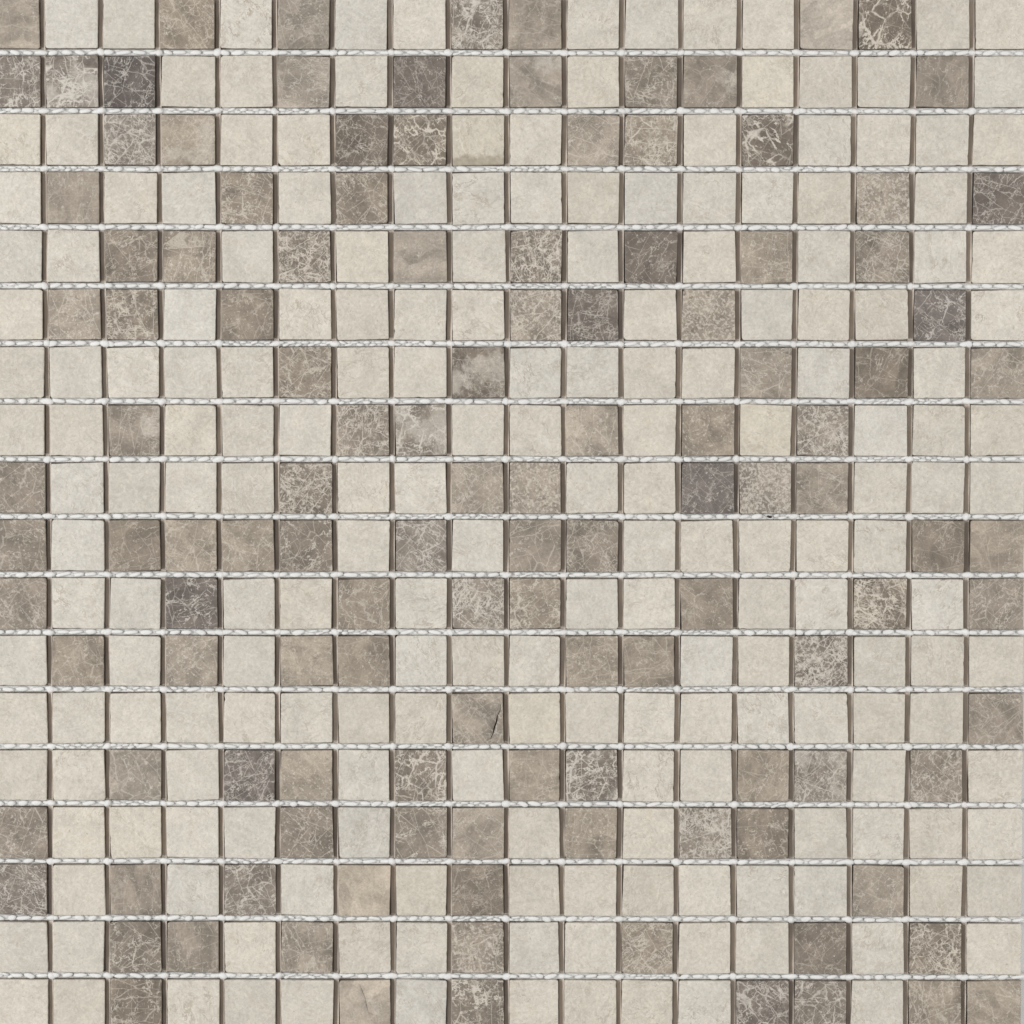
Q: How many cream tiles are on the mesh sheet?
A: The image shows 200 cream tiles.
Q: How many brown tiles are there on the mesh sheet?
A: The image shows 124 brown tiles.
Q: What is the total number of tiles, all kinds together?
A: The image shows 324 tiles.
